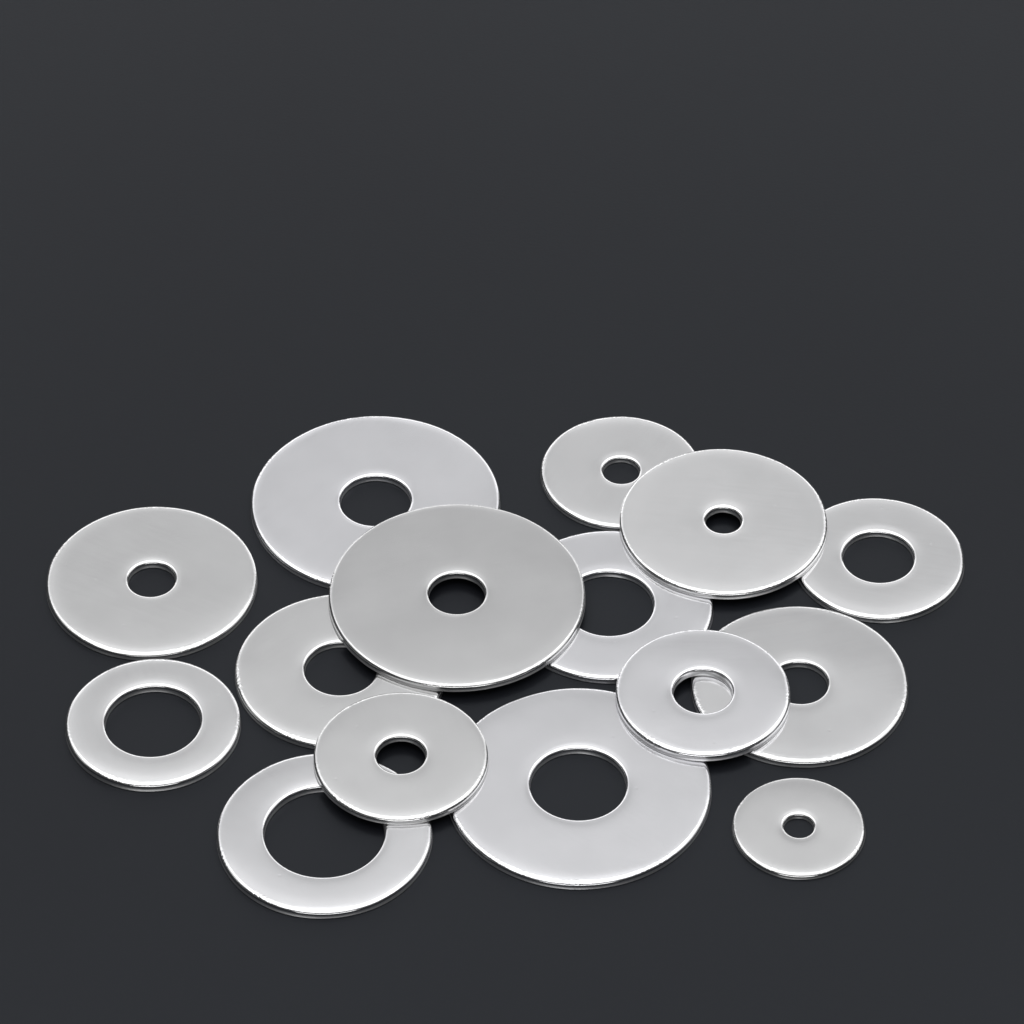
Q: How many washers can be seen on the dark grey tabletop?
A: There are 15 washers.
